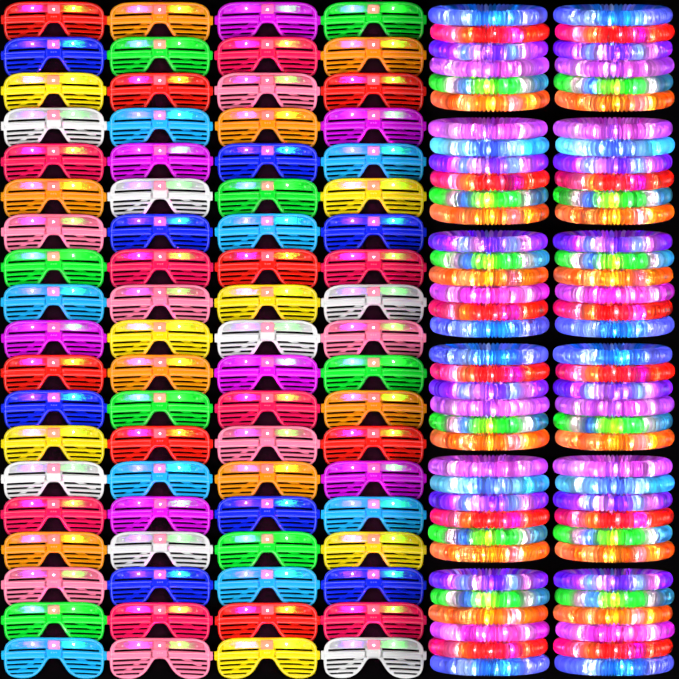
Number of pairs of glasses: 76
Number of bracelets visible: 72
